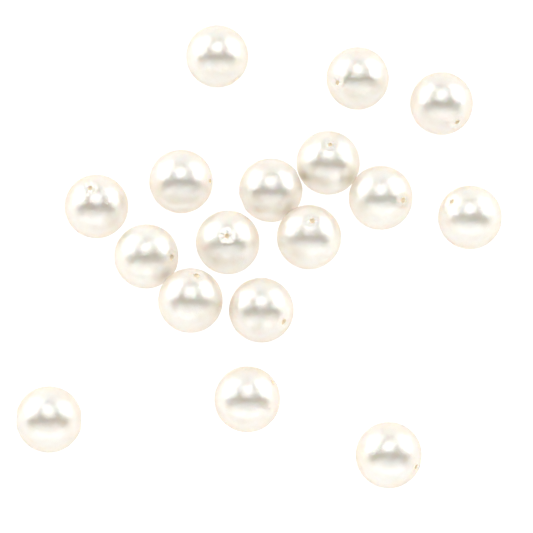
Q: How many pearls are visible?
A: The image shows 17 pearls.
